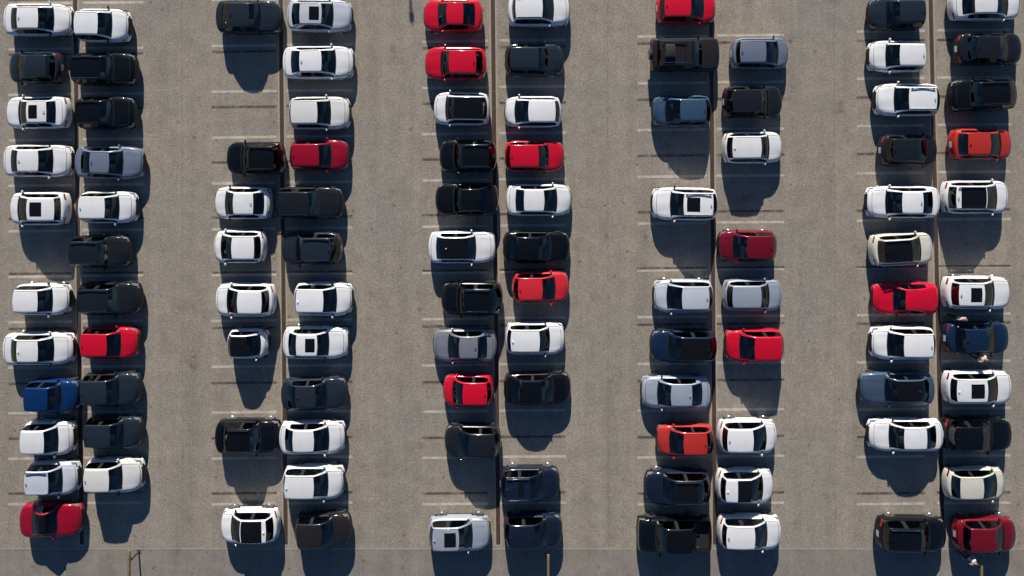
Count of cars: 105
